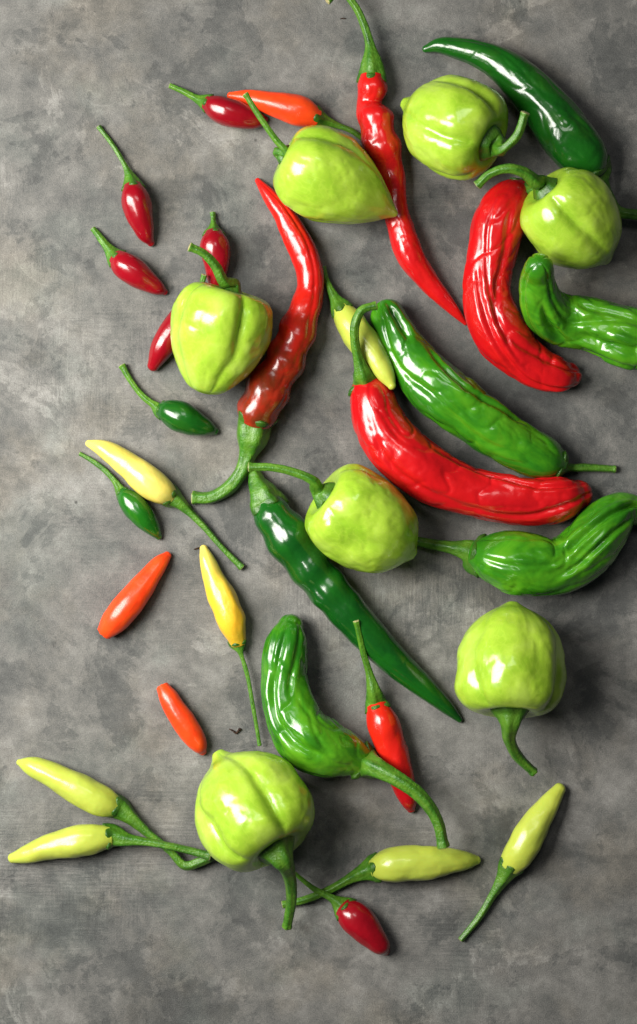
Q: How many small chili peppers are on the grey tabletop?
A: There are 19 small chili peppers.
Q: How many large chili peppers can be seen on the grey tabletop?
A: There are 10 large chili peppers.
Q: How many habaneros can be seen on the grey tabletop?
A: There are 7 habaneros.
